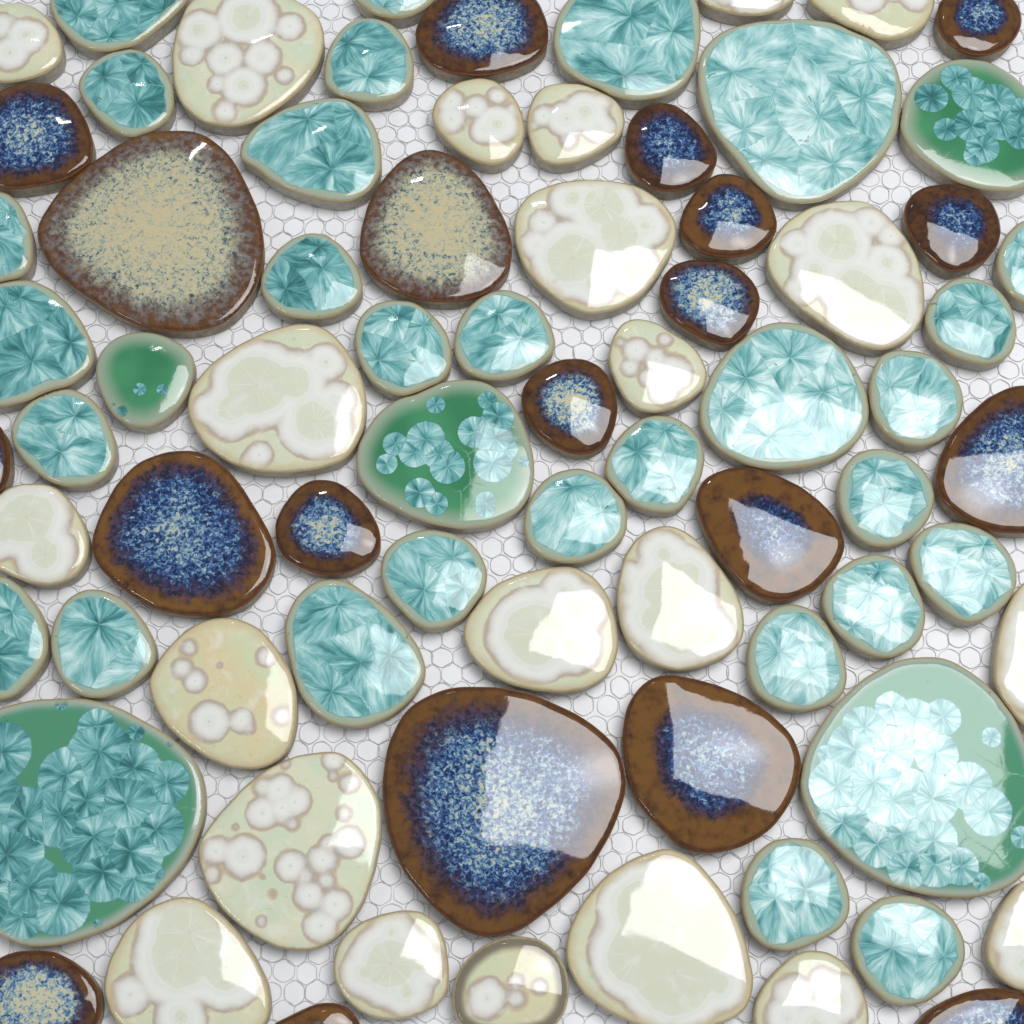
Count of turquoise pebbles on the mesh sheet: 31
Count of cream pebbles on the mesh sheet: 22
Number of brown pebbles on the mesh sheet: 20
